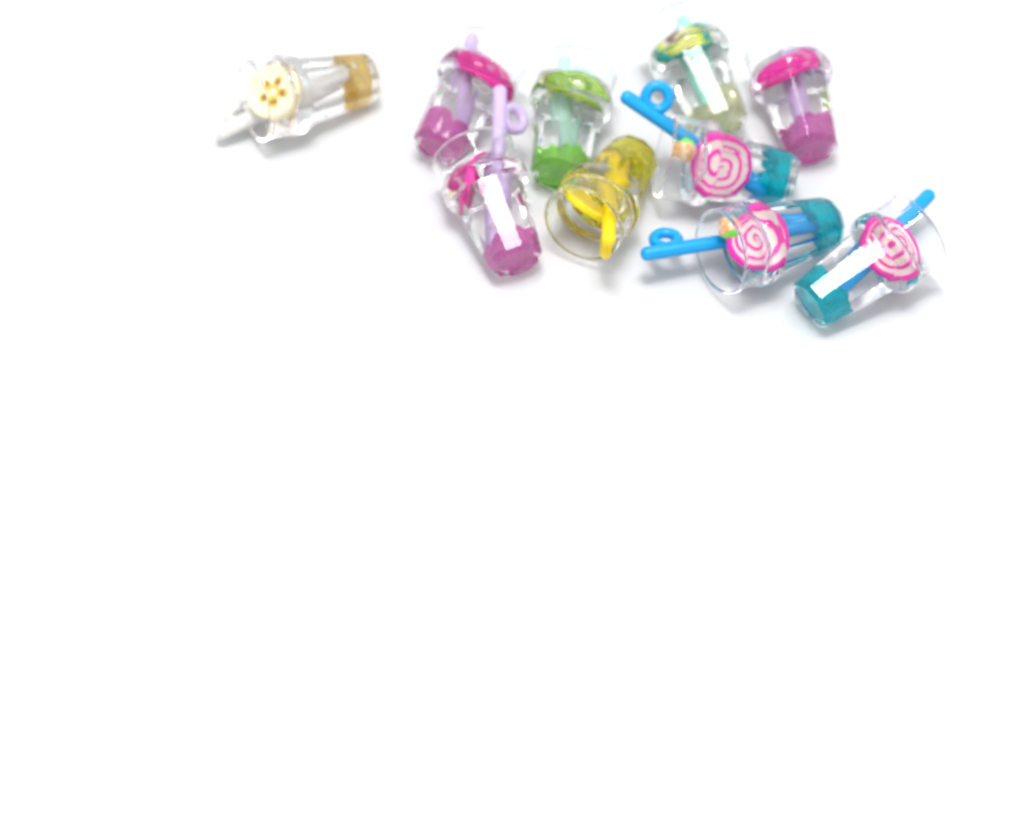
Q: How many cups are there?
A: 10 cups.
